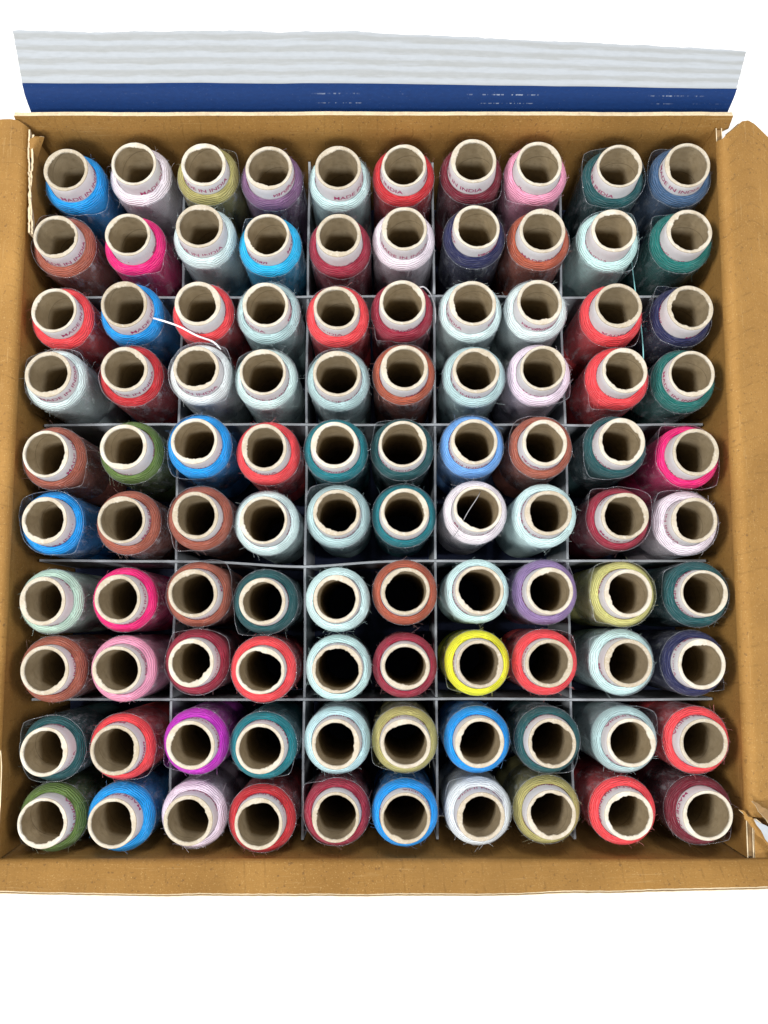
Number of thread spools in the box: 100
